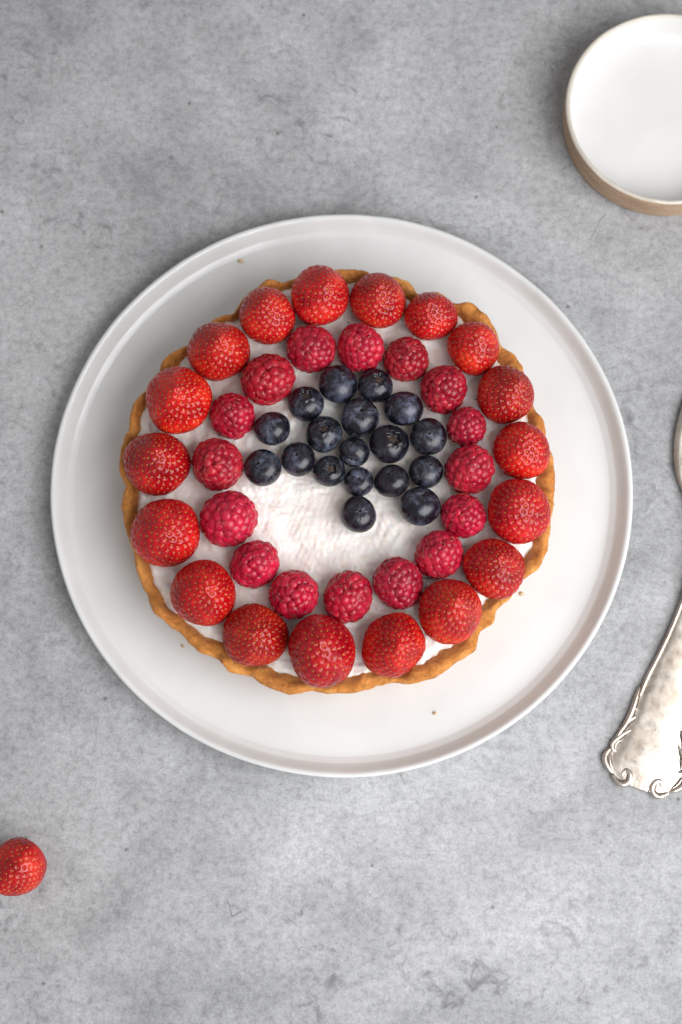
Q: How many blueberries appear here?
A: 18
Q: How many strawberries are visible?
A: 19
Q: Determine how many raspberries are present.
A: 16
